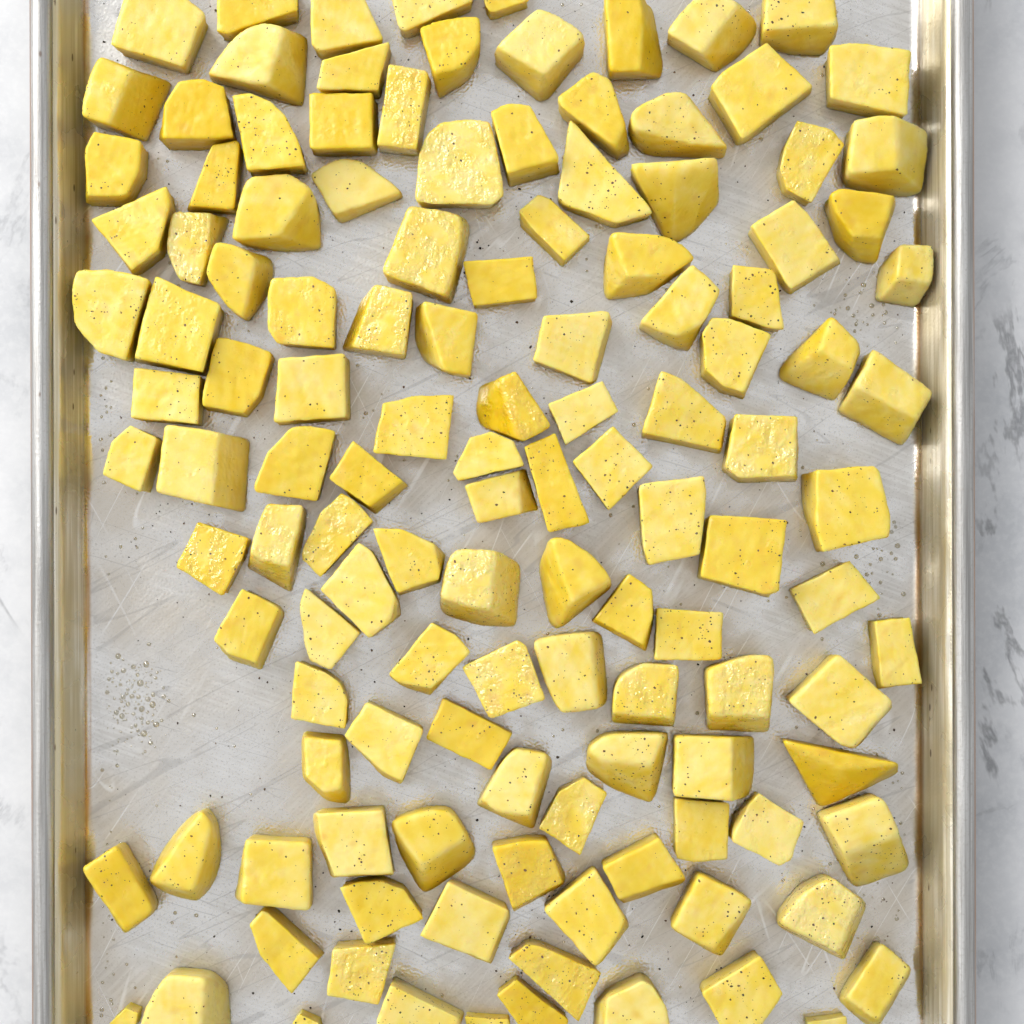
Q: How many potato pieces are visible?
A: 127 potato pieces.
